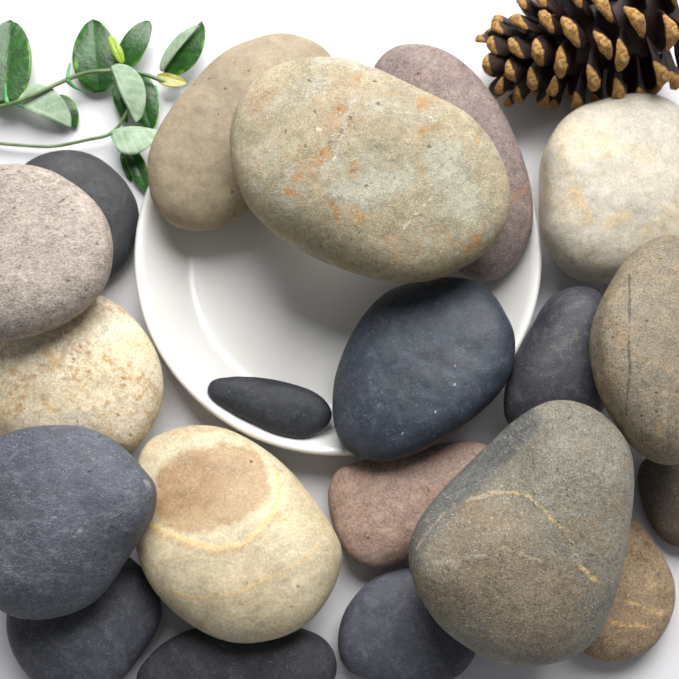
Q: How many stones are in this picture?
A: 20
